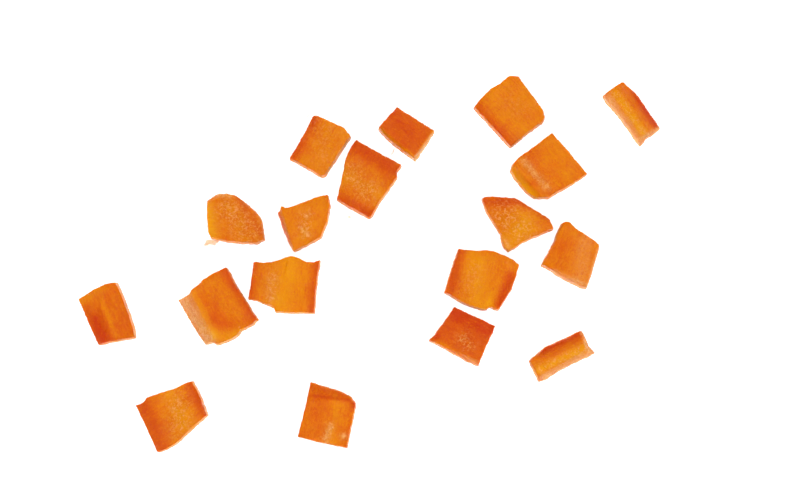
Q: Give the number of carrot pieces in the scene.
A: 18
